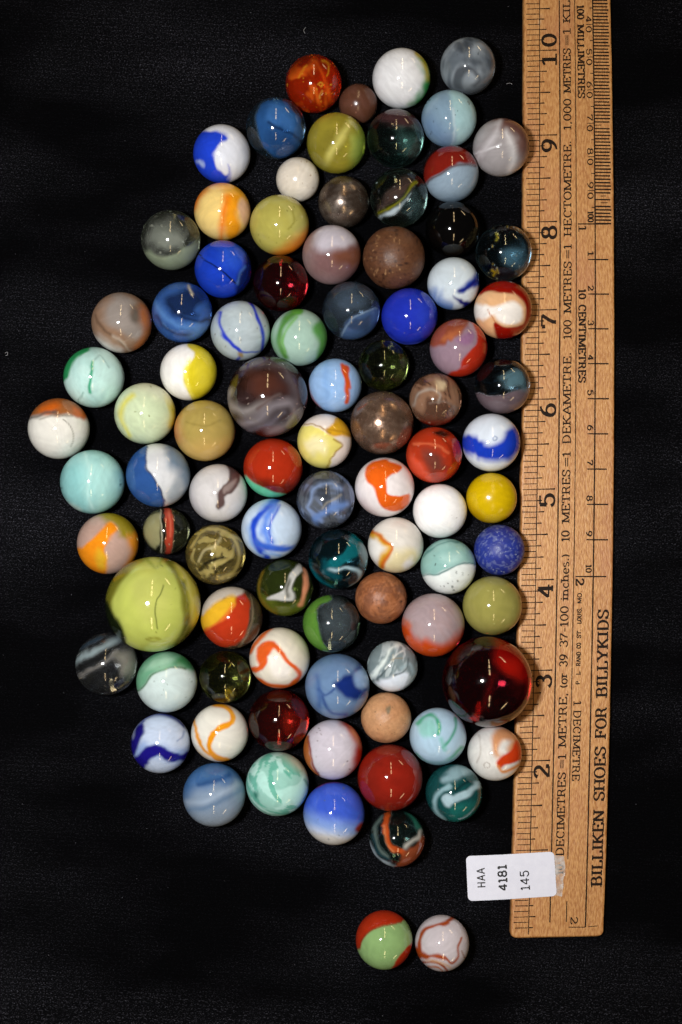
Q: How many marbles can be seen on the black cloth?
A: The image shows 91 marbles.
